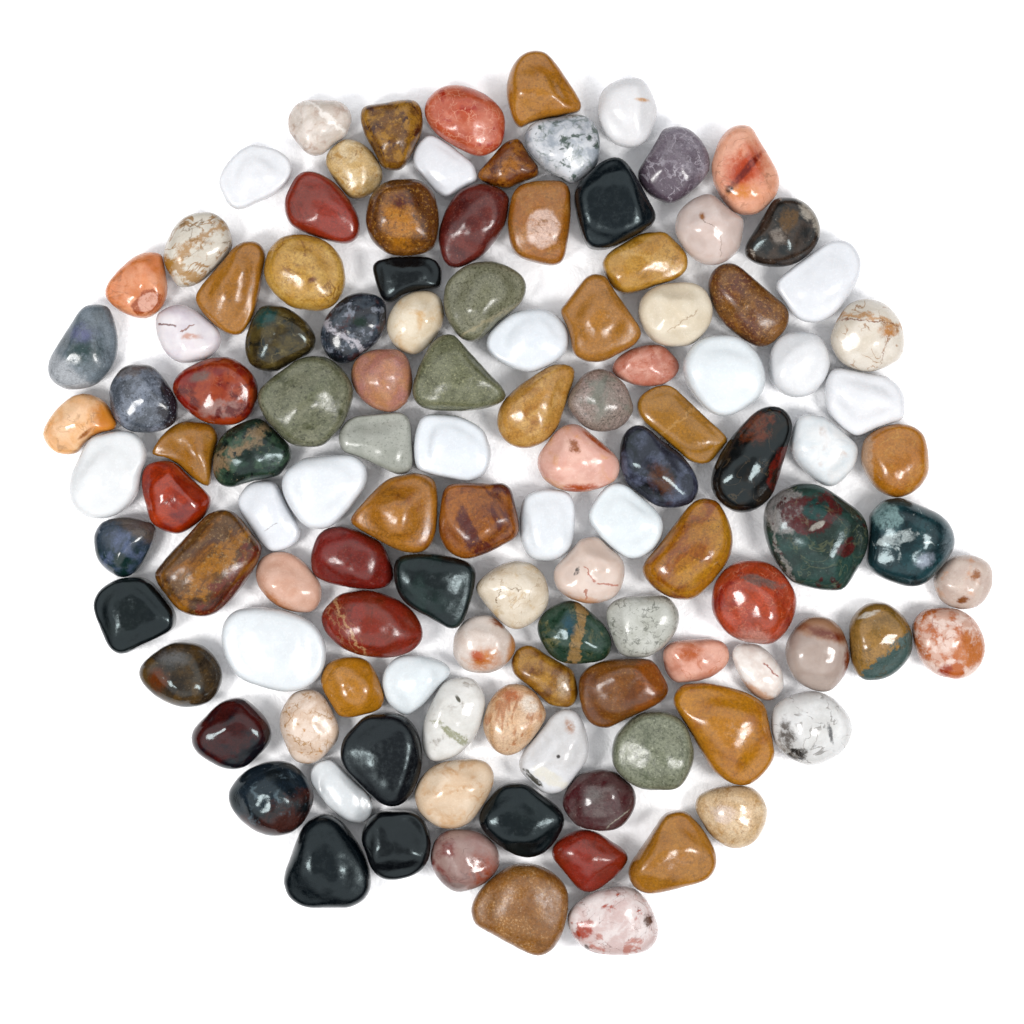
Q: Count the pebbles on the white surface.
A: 117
